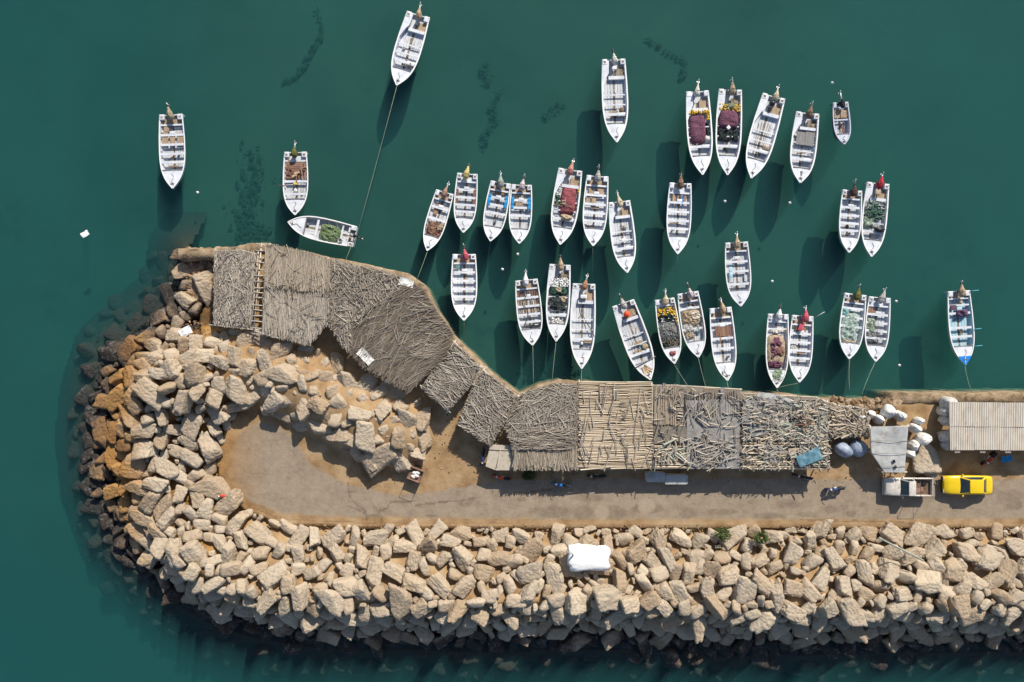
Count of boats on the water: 34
